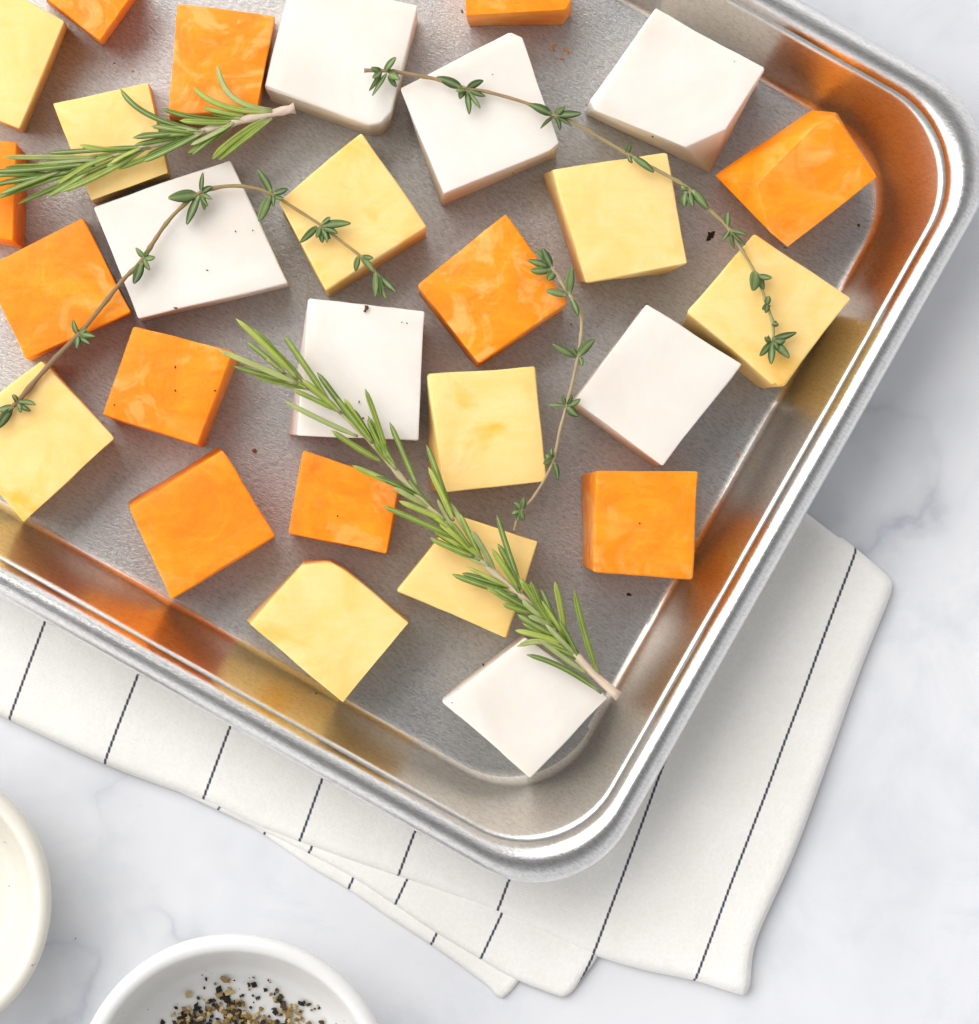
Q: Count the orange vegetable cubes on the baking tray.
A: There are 11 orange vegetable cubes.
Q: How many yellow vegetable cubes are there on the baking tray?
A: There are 9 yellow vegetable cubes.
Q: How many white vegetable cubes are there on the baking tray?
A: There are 7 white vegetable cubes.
